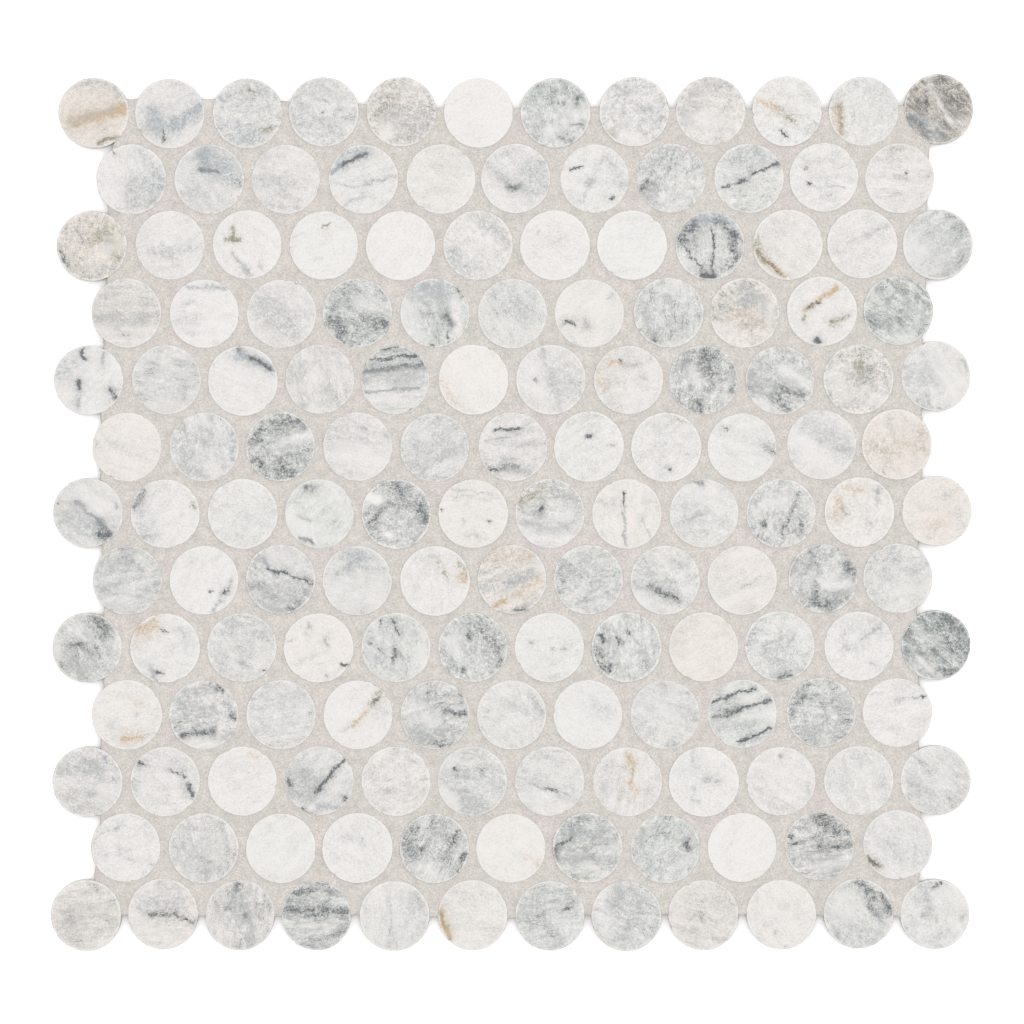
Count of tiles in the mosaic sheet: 150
